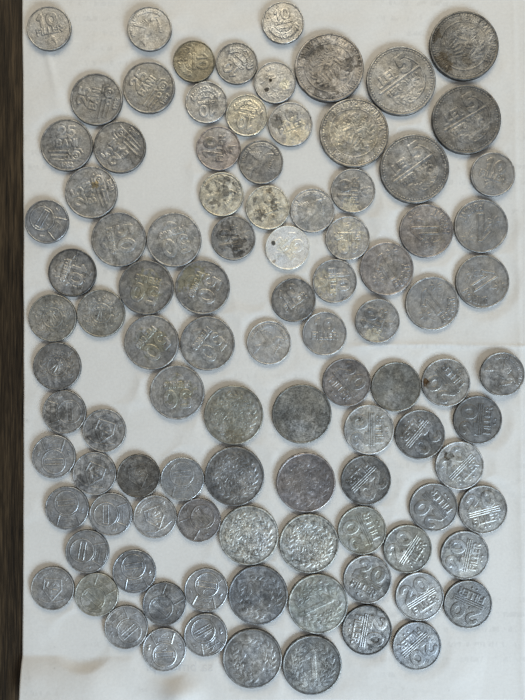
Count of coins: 100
